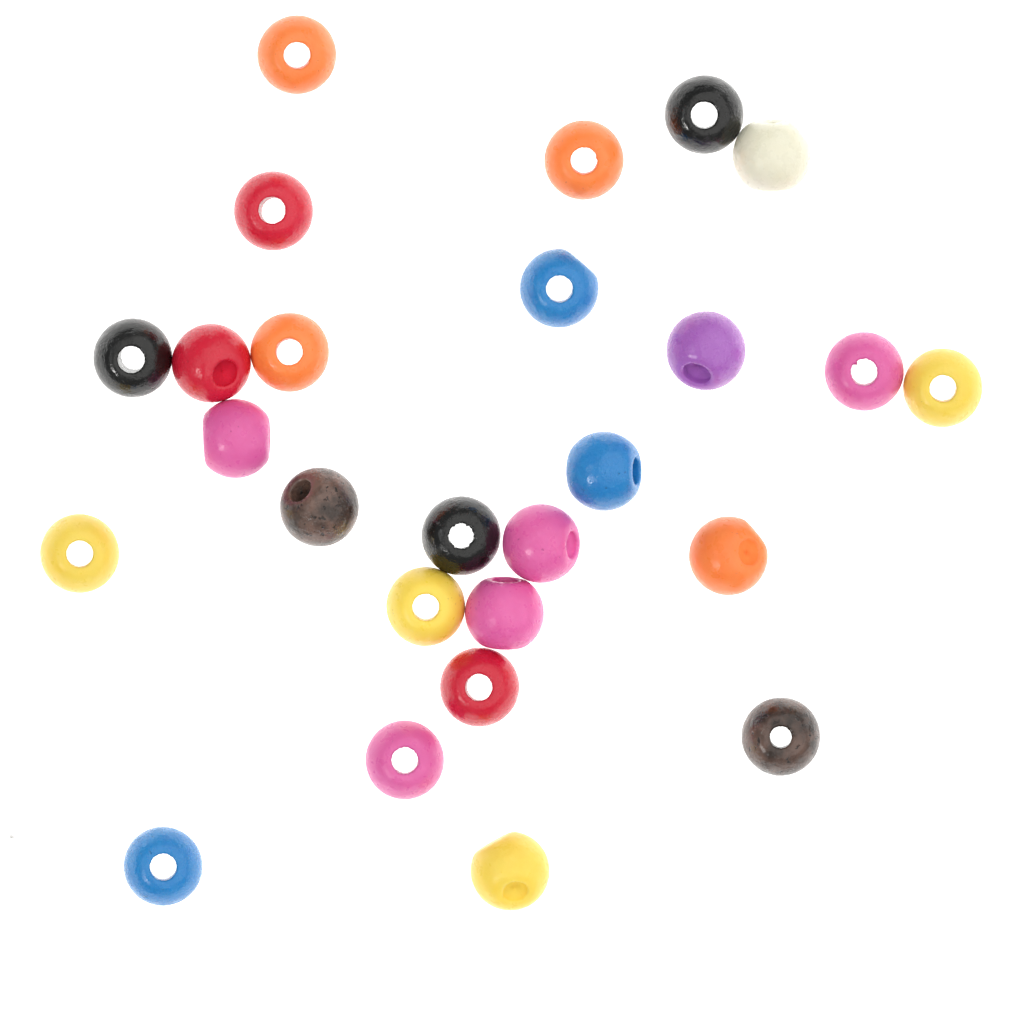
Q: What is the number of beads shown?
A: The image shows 26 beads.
